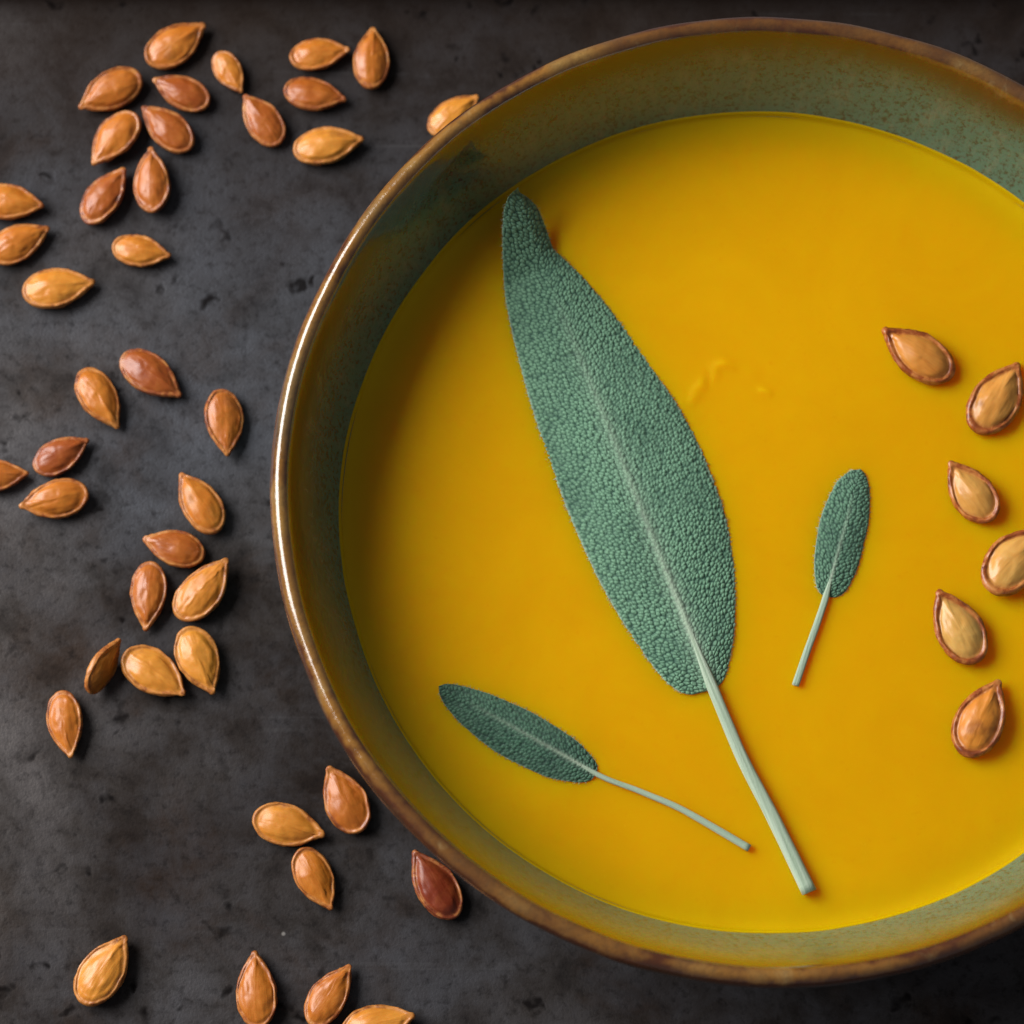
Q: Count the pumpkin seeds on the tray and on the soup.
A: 46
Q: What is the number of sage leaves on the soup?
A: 3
